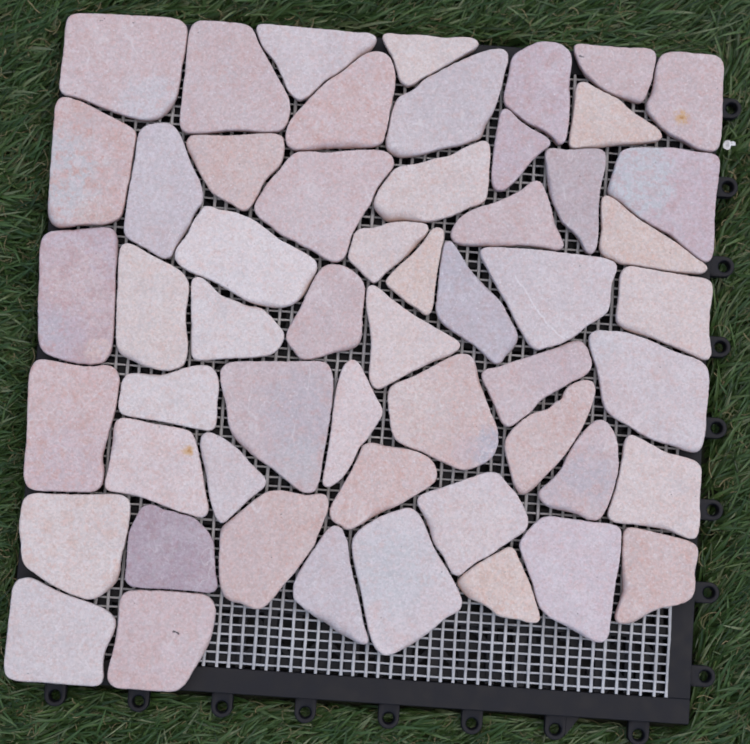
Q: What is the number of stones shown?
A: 55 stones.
